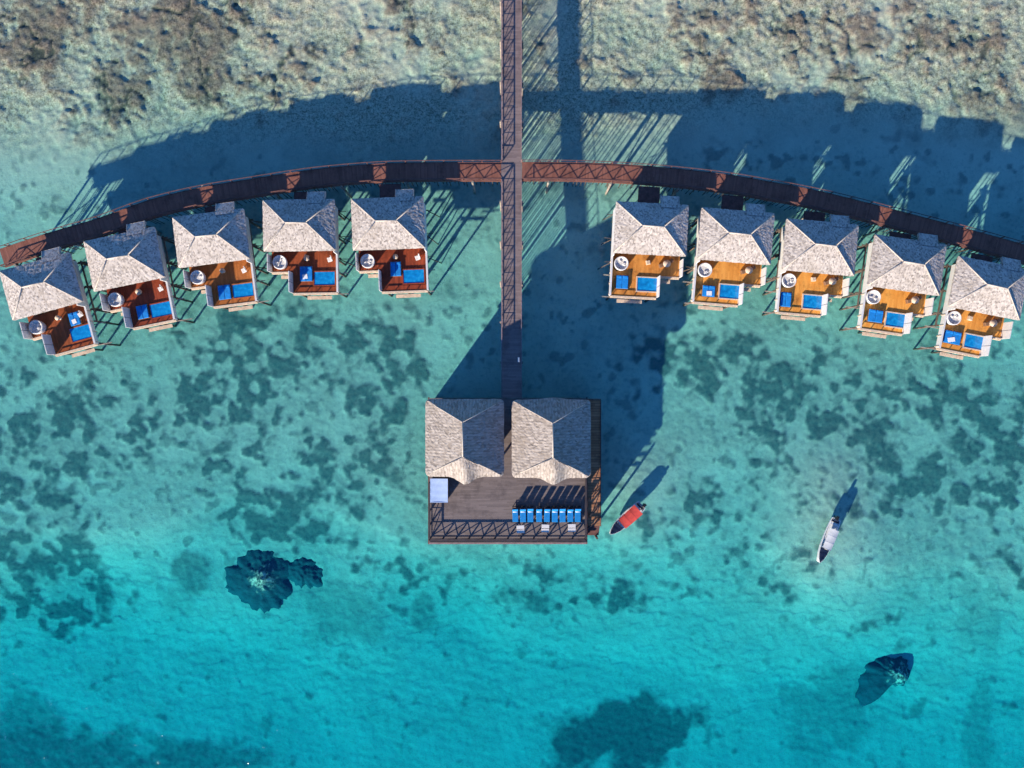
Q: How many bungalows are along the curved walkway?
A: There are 10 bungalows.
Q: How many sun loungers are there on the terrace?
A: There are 9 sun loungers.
